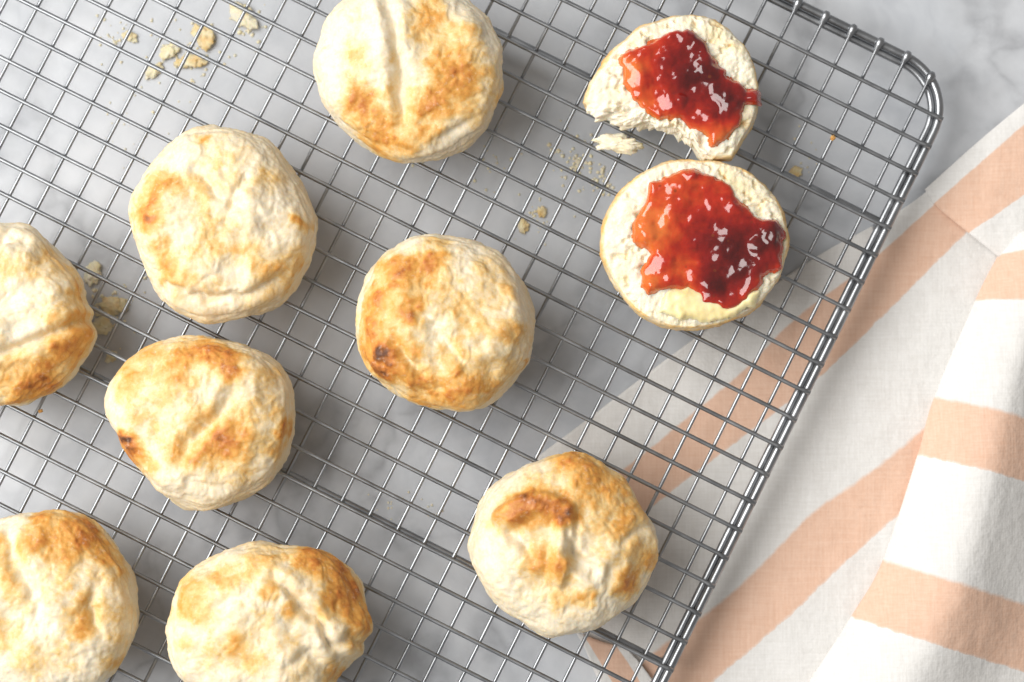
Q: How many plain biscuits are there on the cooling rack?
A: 8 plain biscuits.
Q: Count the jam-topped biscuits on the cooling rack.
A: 2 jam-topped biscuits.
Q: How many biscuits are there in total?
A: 10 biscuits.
